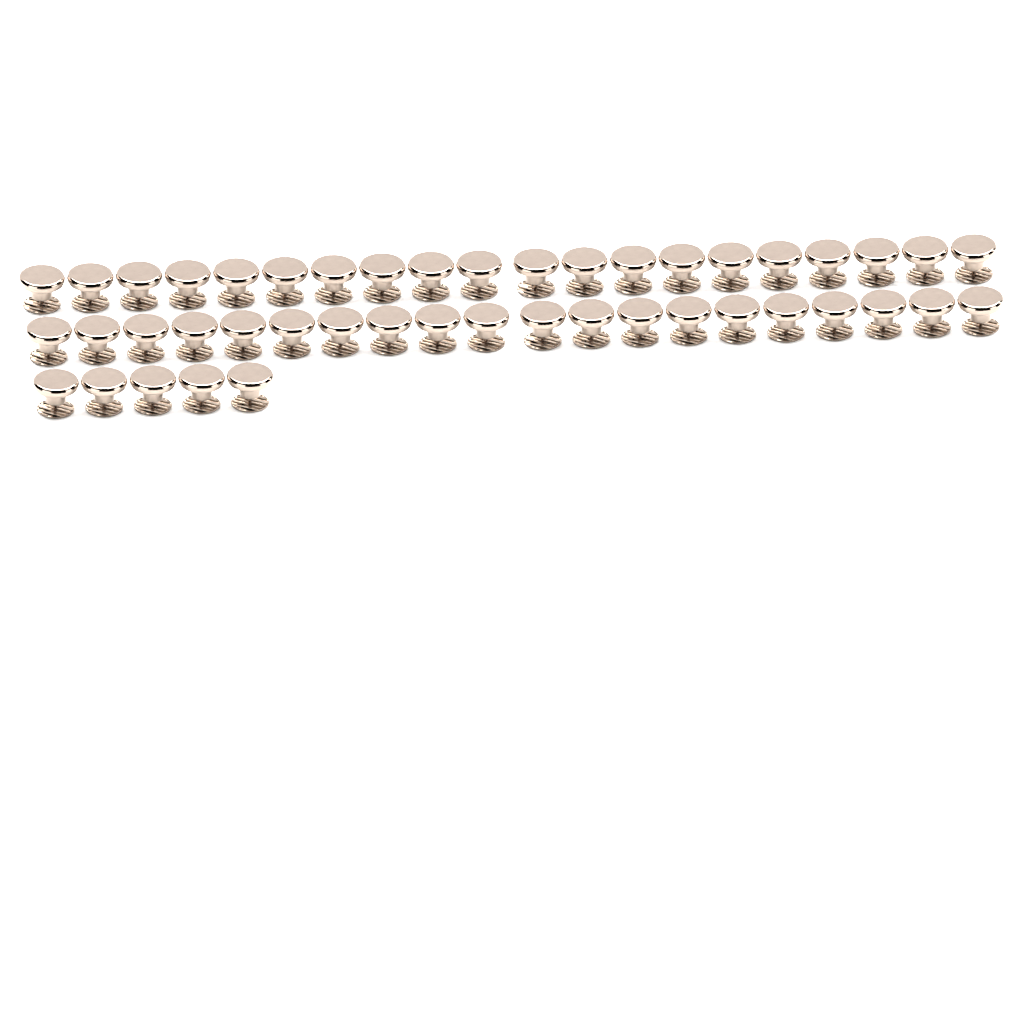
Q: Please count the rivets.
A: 45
